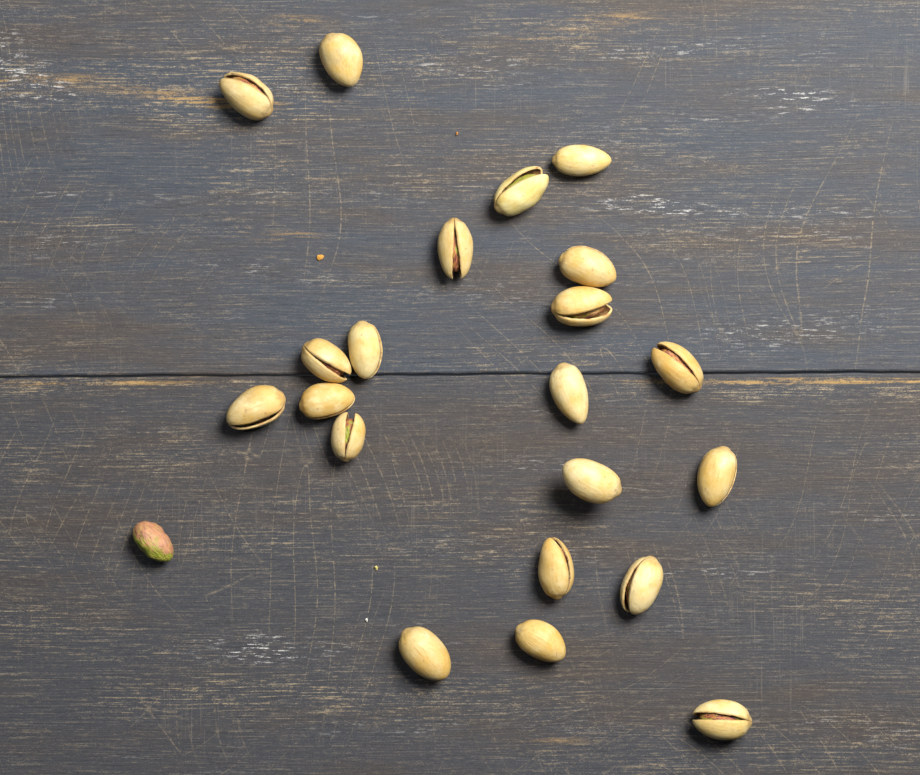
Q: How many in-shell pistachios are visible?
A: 21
